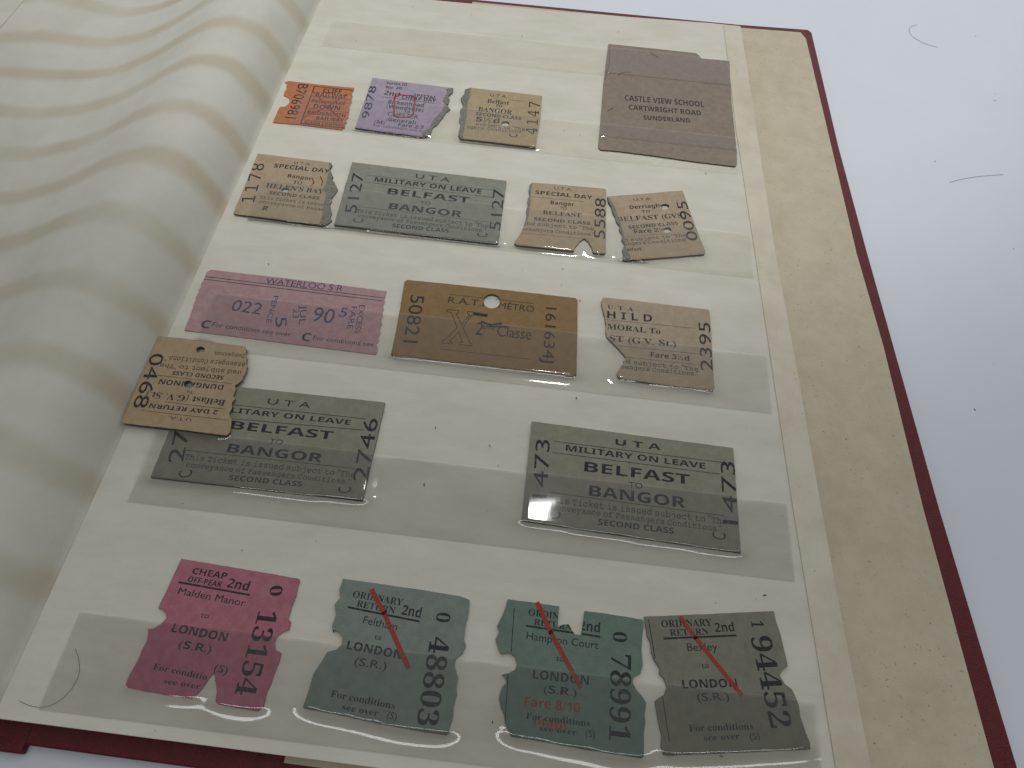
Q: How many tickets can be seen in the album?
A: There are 18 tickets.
